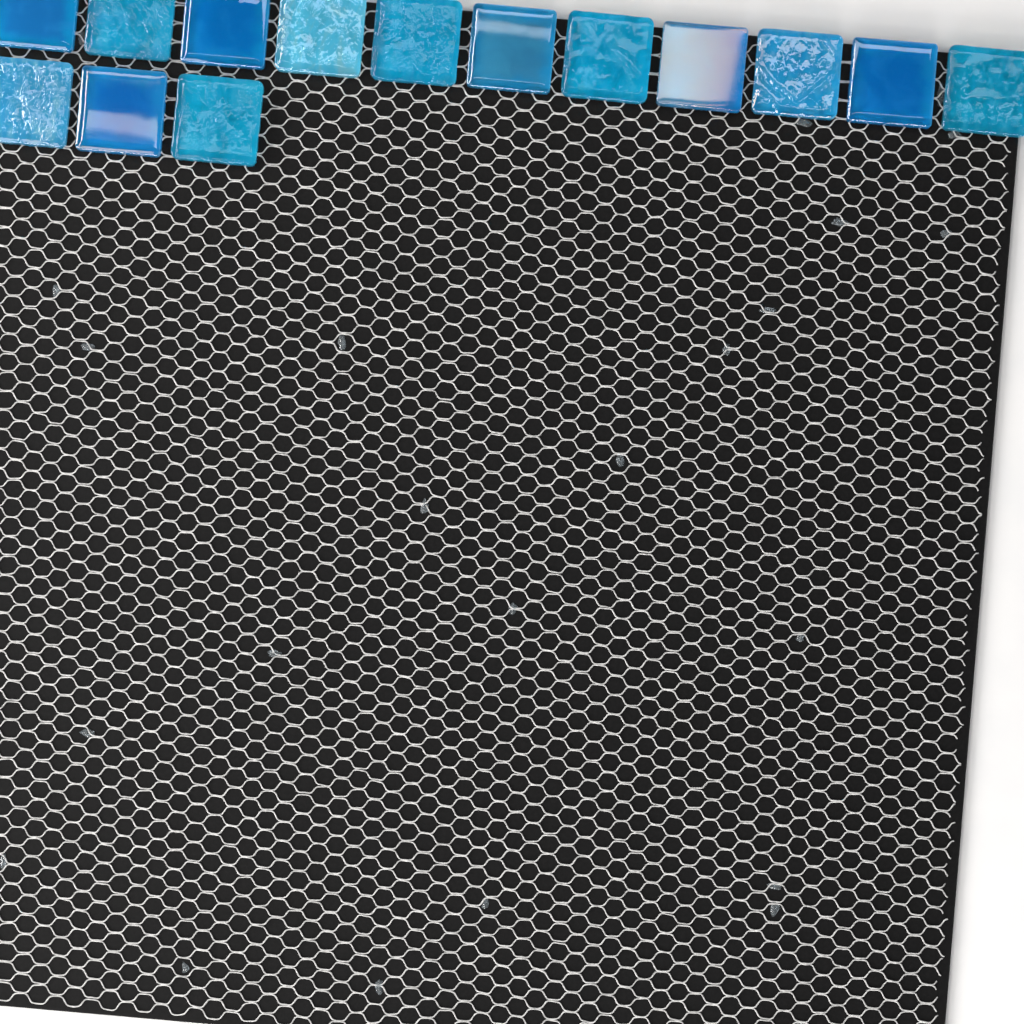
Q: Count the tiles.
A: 14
